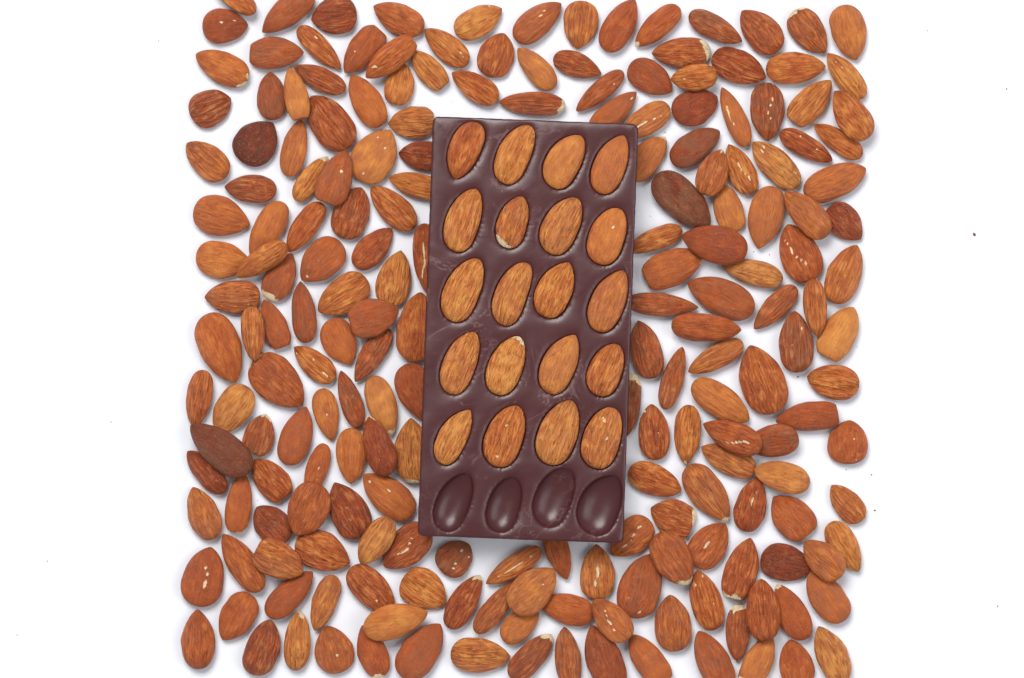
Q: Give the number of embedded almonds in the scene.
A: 20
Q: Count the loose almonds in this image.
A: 200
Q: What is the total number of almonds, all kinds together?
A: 220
